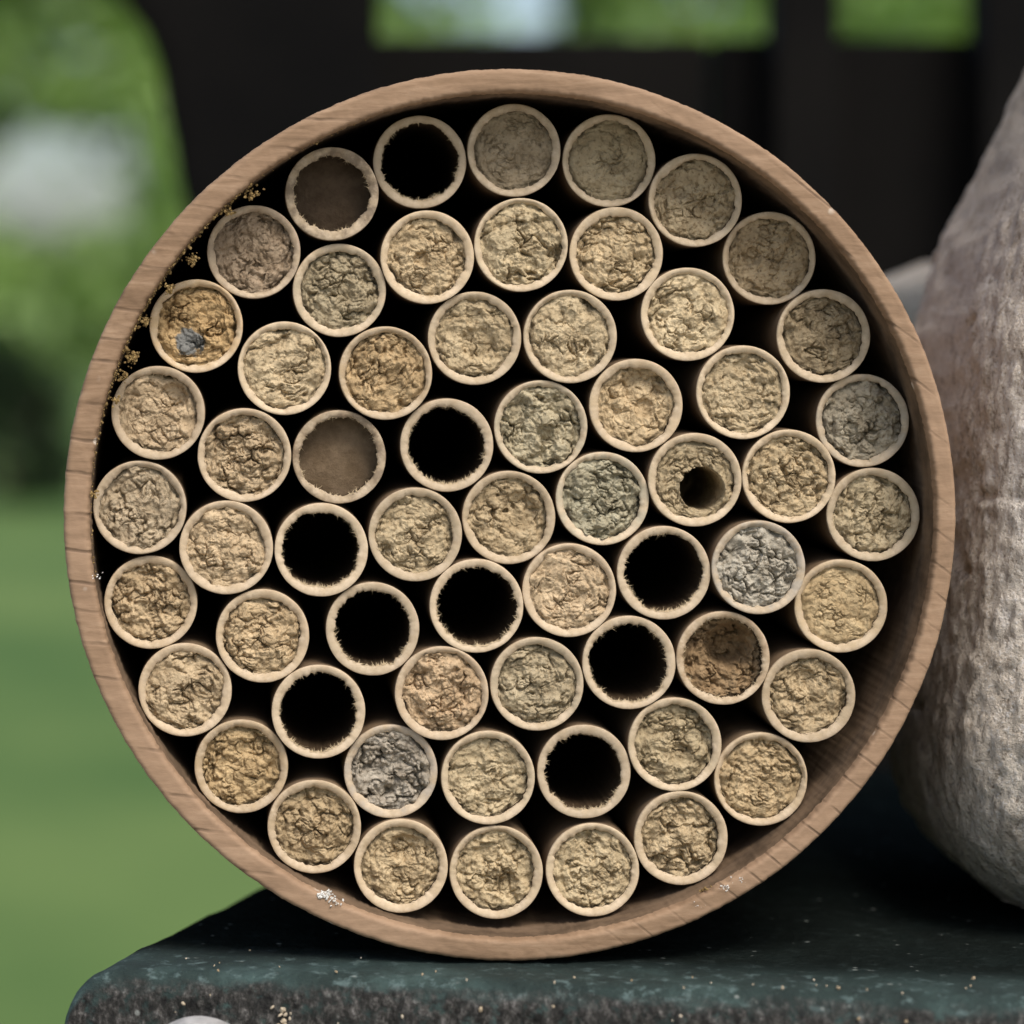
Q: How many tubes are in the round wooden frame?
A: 61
